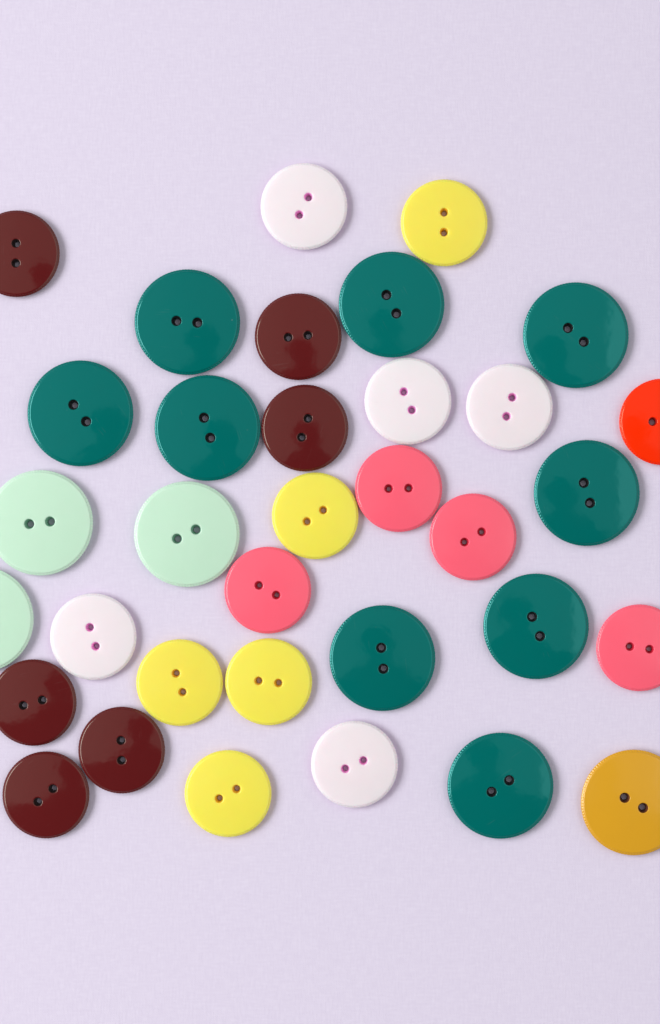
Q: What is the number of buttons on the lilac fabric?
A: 34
